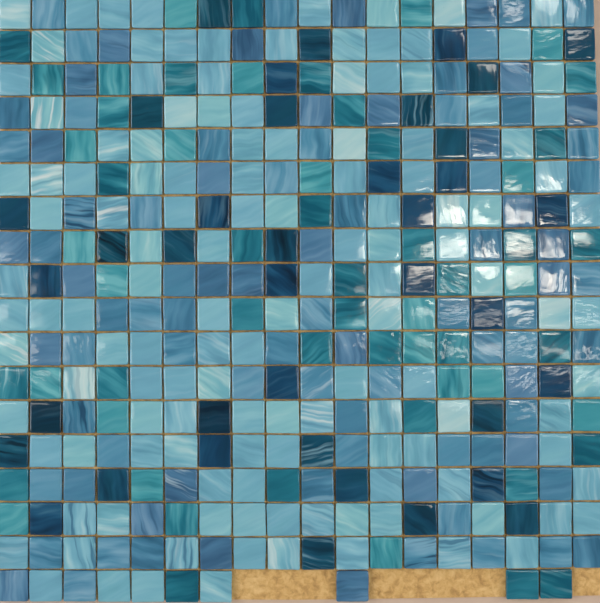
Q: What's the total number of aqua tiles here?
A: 131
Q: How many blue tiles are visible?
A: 90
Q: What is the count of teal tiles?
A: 57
